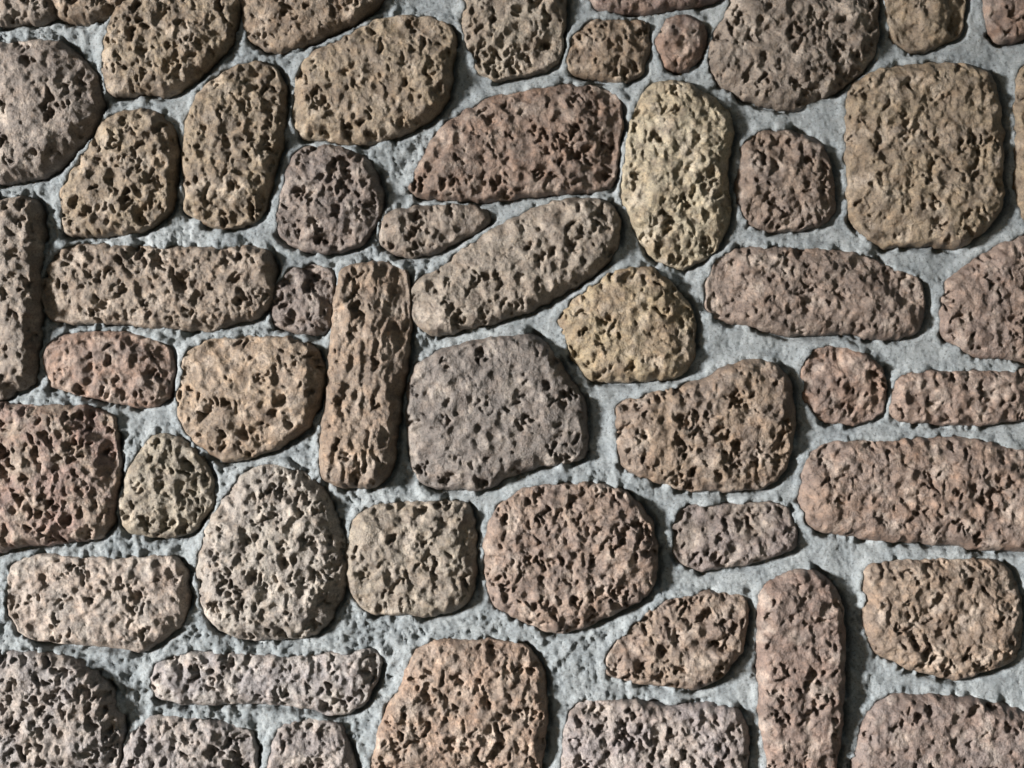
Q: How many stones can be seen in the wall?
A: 54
